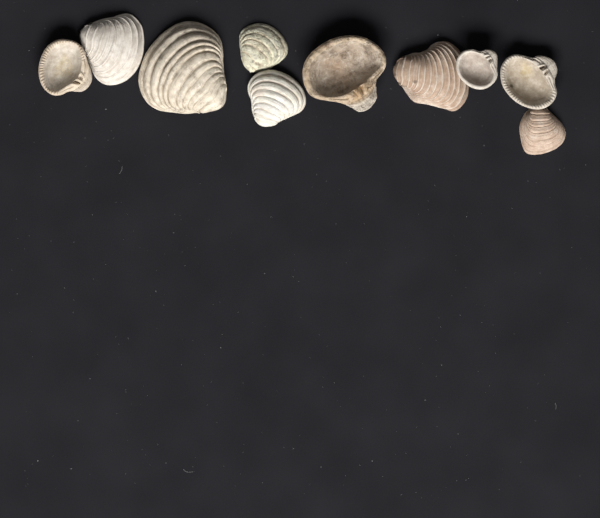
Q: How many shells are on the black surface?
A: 10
